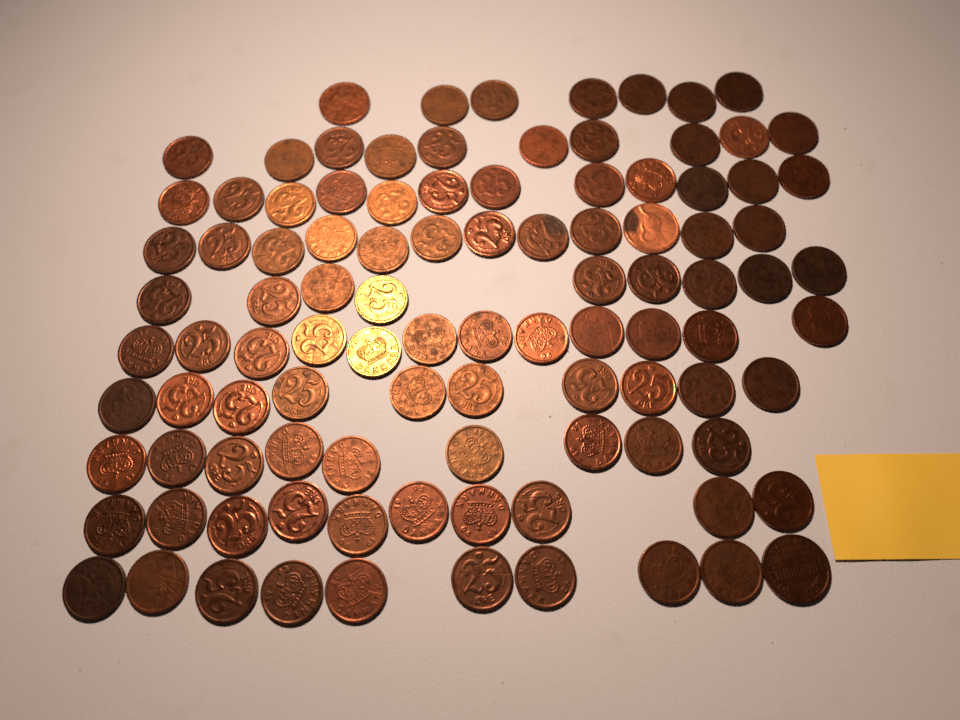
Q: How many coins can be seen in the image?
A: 101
